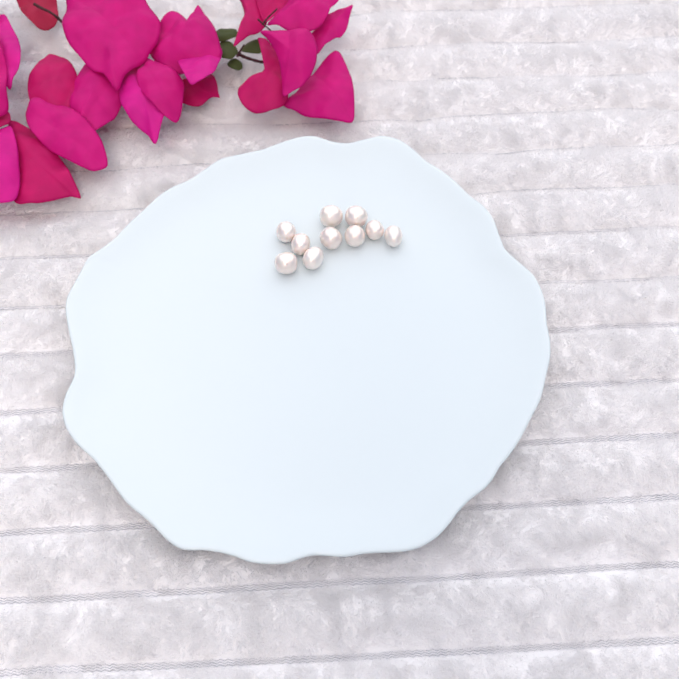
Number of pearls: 10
